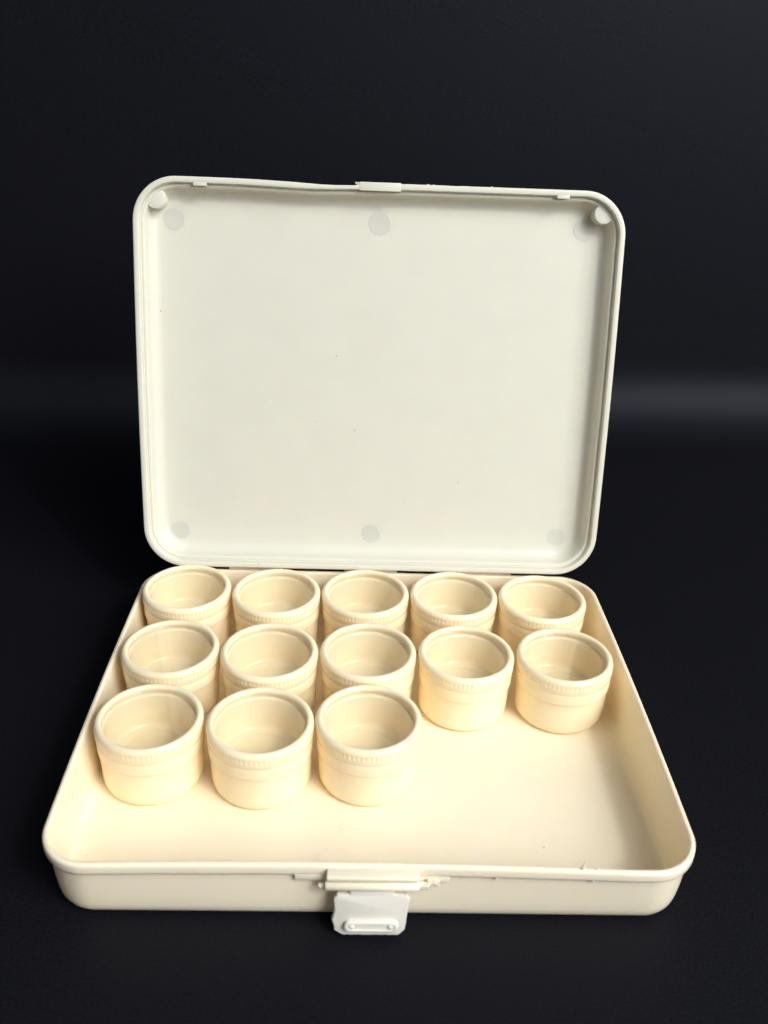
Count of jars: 13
